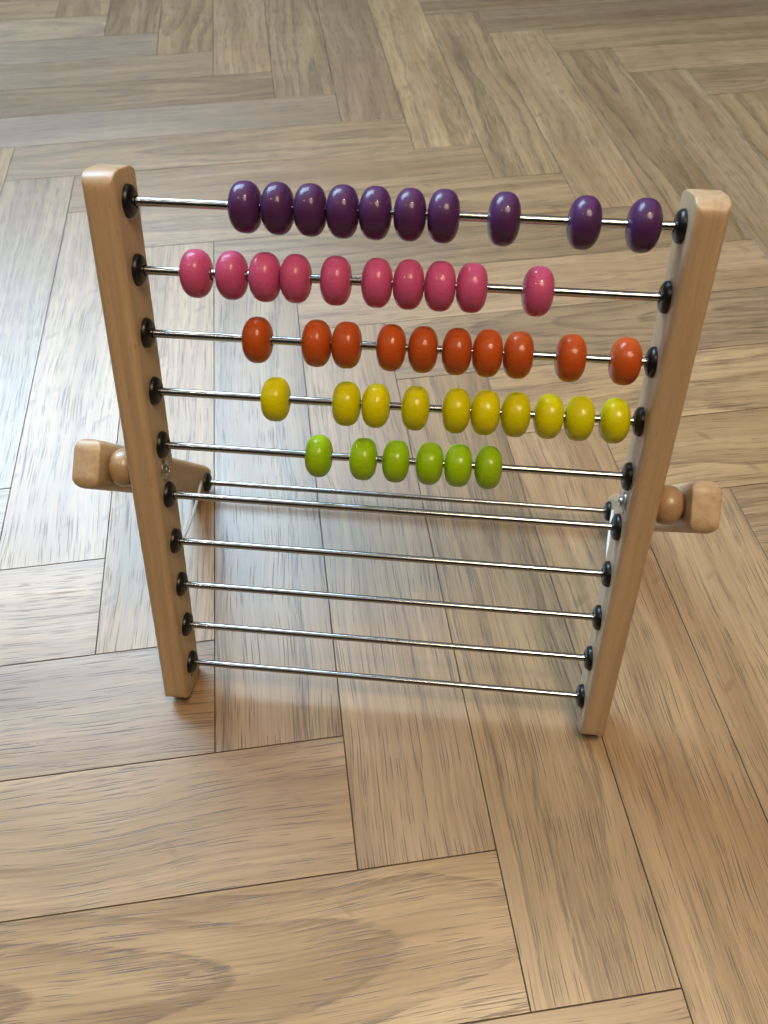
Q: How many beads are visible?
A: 46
